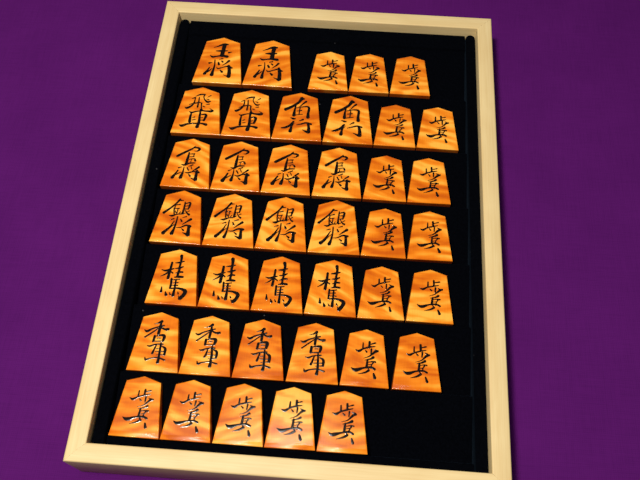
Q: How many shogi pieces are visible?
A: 40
